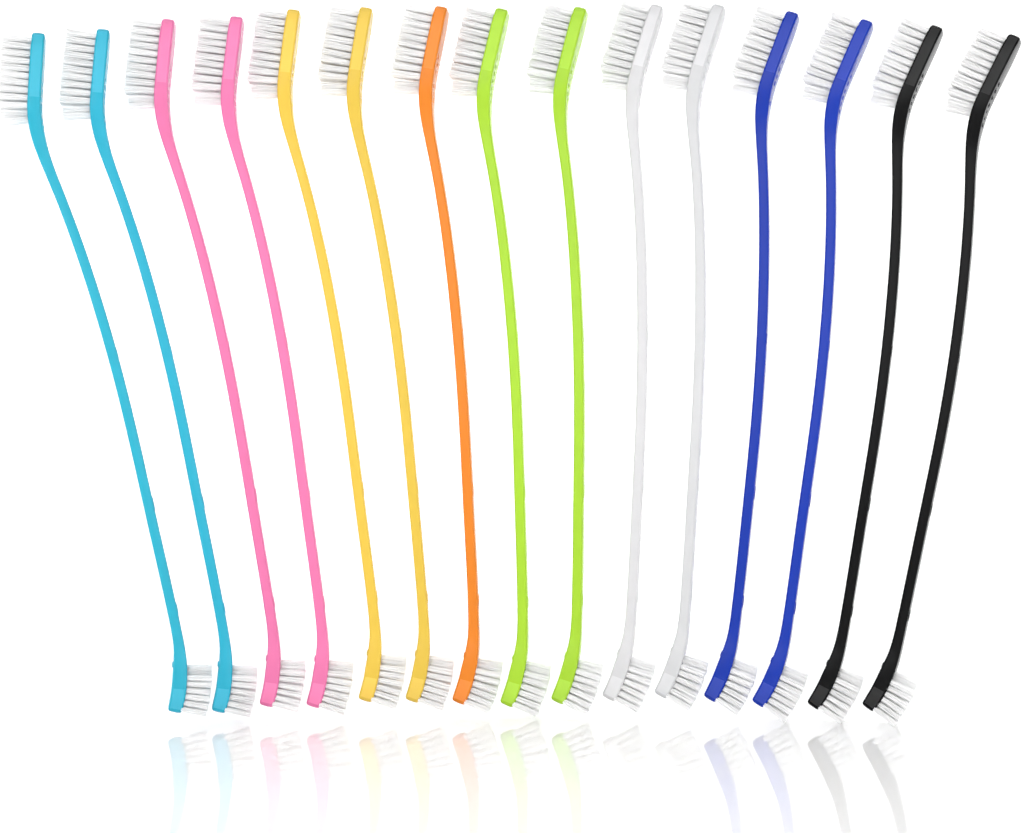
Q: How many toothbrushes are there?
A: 15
